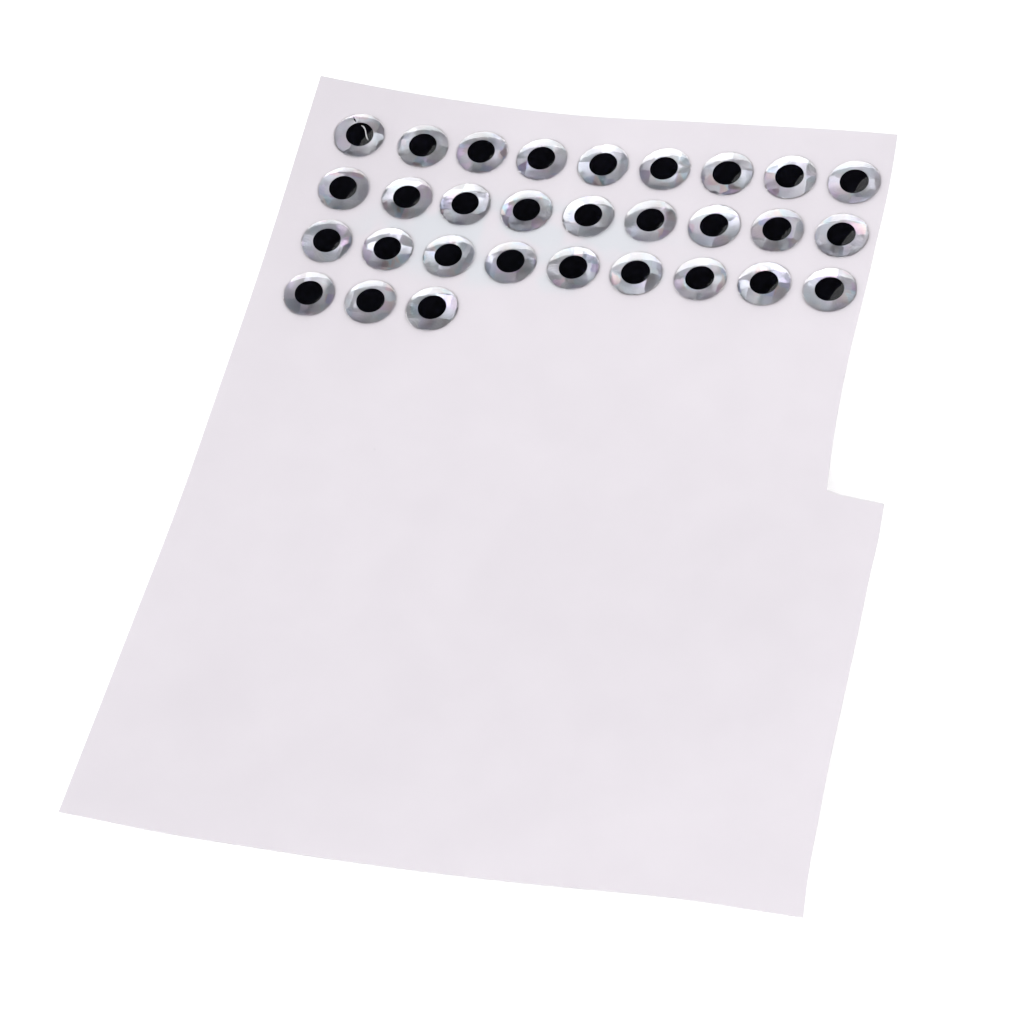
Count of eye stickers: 30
